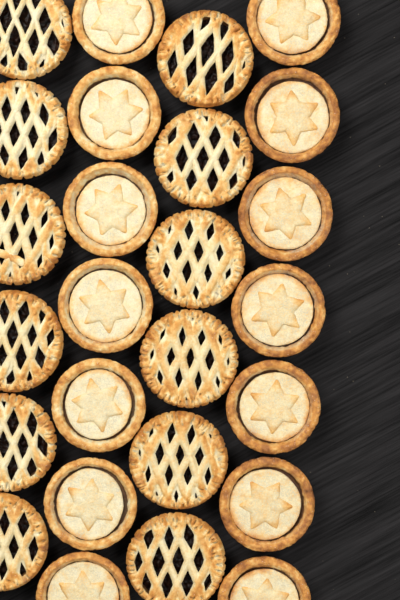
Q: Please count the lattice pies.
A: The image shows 12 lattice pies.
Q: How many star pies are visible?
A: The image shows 14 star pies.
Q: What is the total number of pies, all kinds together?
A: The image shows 26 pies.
